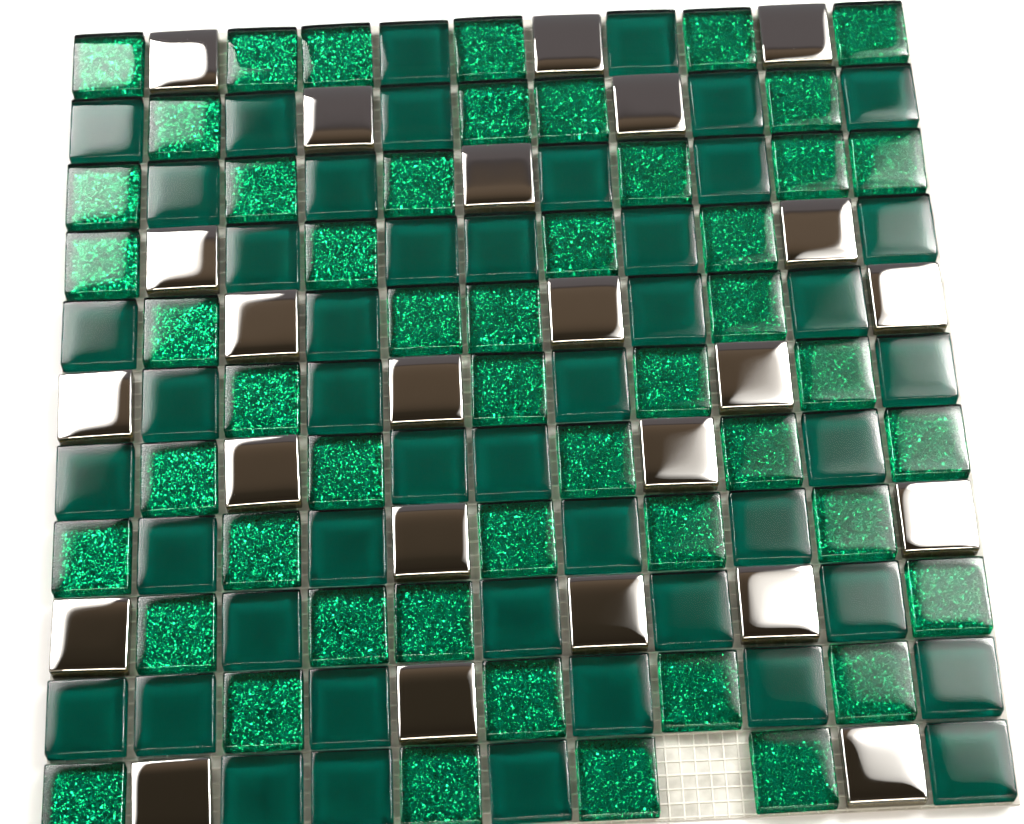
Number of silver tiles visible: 24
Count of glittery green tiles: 50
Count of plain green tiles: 46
